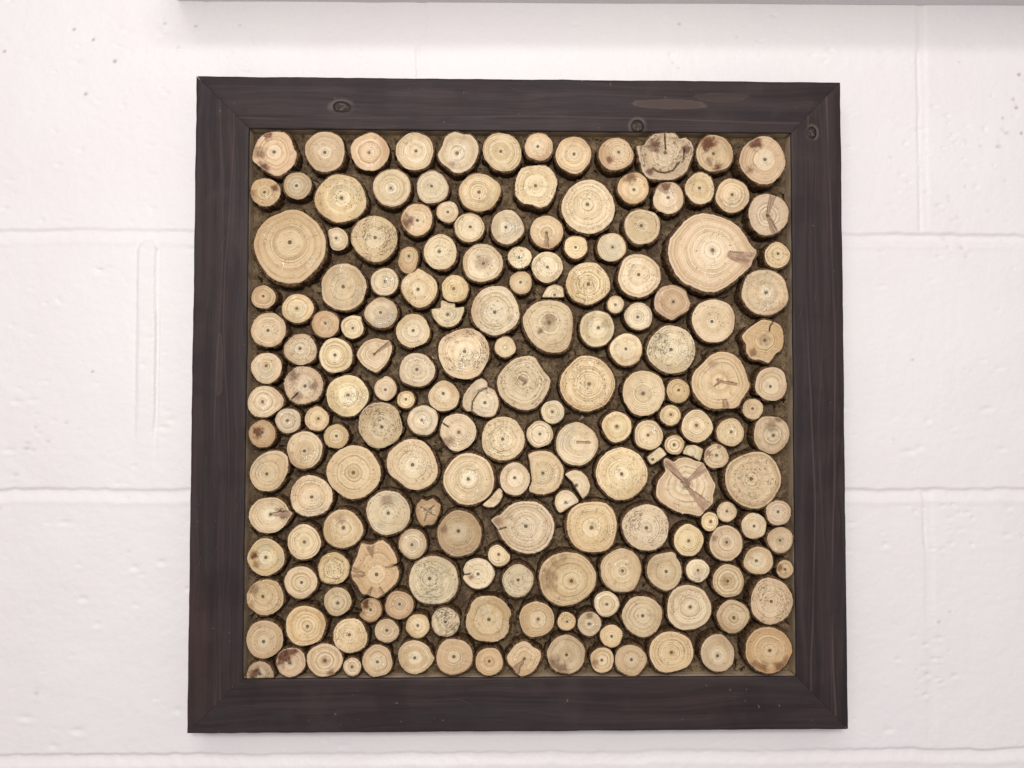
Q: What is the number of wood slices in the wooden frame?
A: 193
